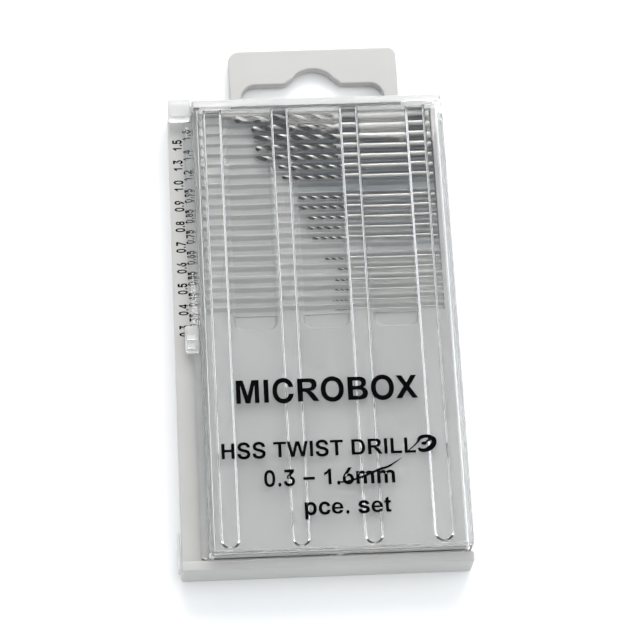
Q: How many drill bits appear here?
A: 18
